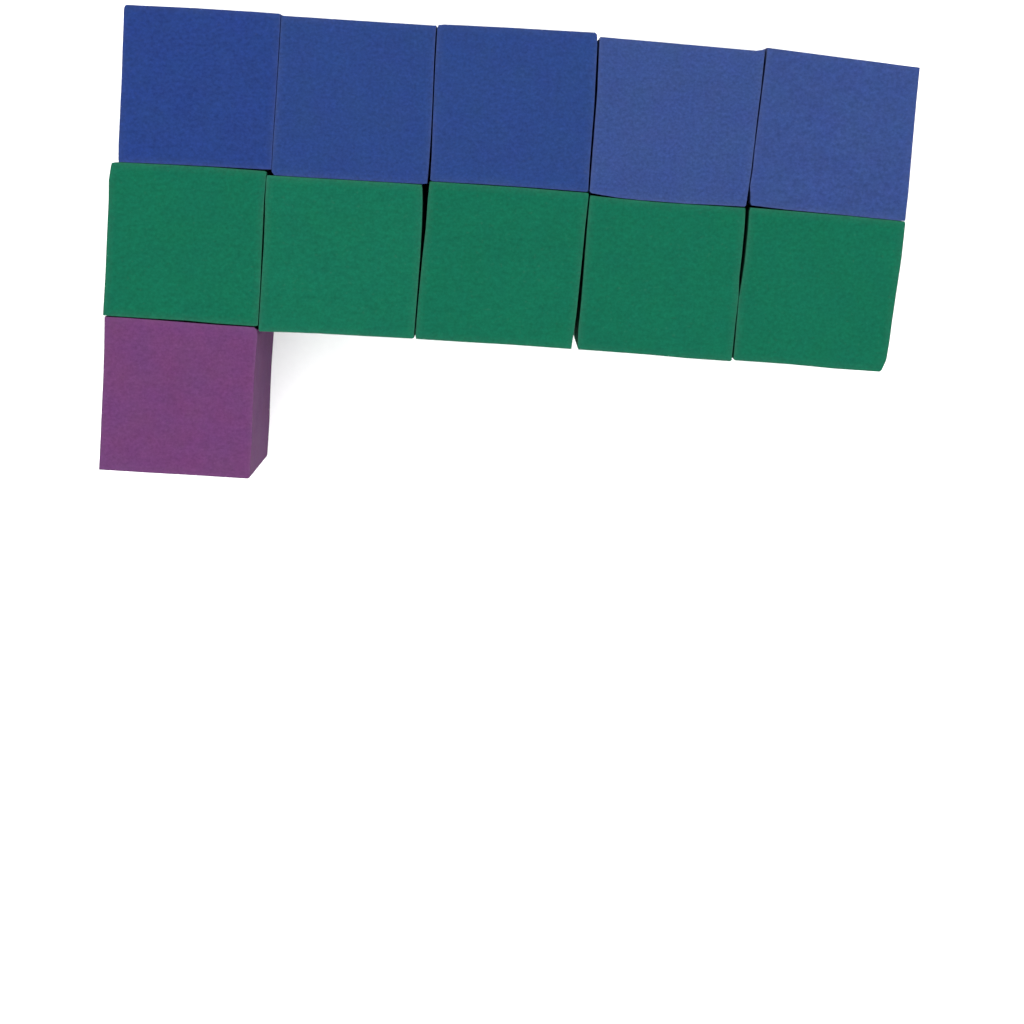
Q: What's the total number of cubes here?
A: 11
